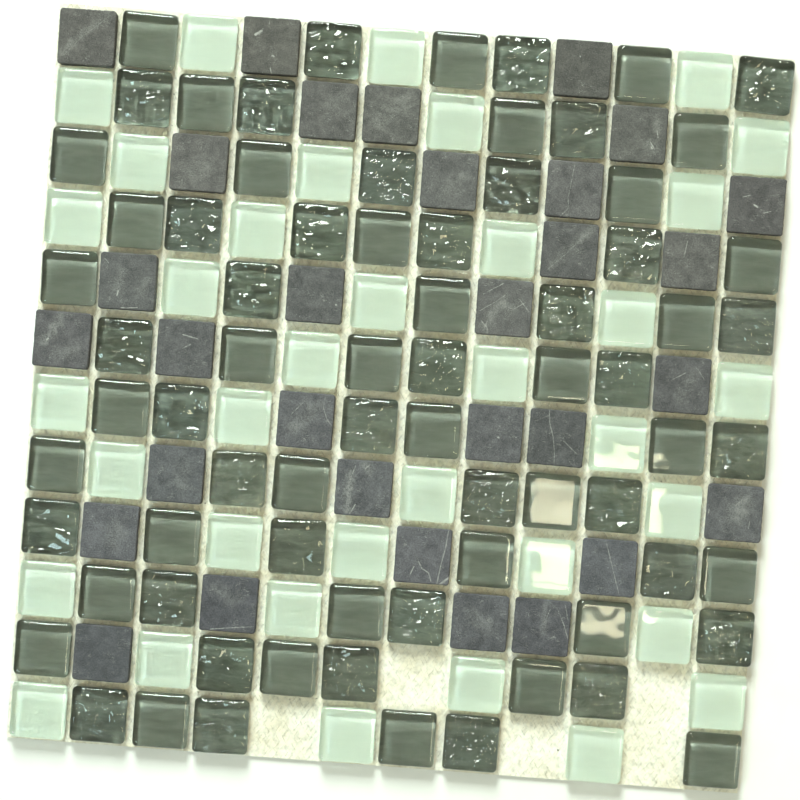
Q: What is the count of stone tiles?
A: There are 31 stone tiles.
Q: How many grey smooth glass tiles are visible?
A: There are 36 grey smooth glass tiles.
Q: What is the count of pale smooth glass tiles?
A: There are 36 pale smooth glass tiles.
